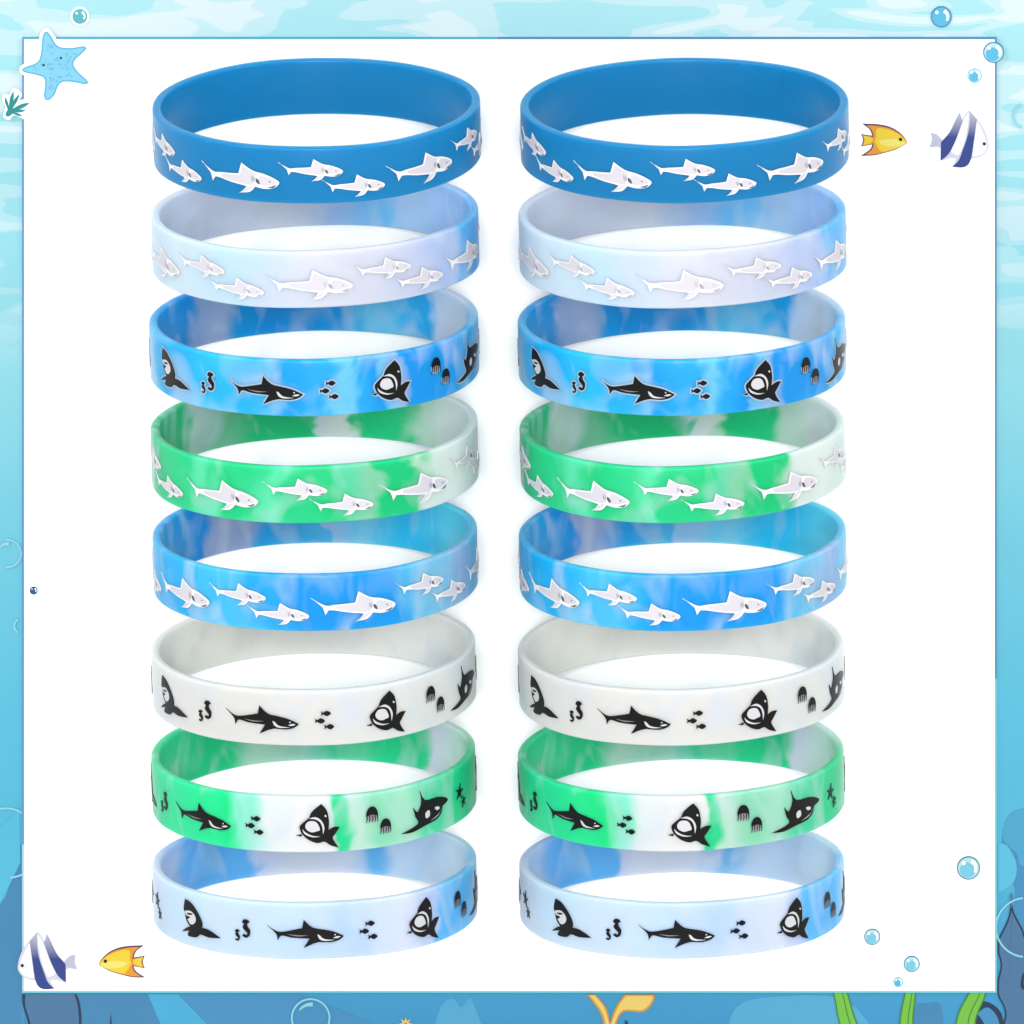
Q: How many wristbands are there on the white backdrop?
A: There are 16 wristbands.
